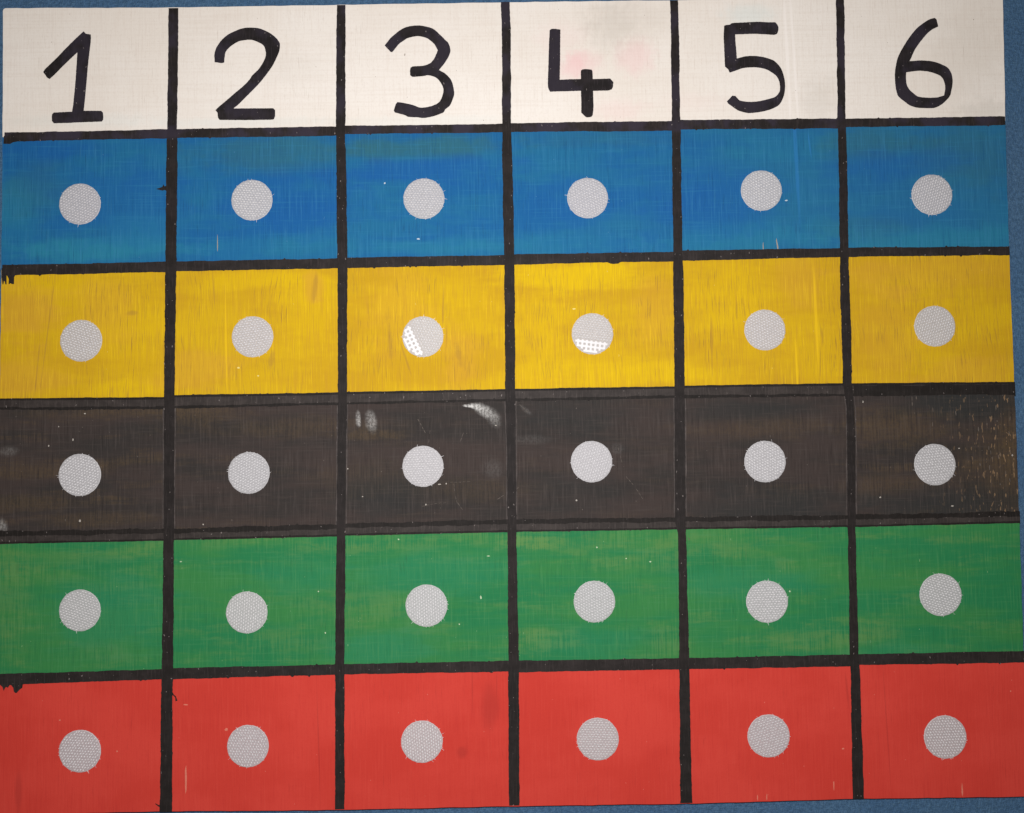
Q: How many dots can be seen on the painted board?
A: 30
